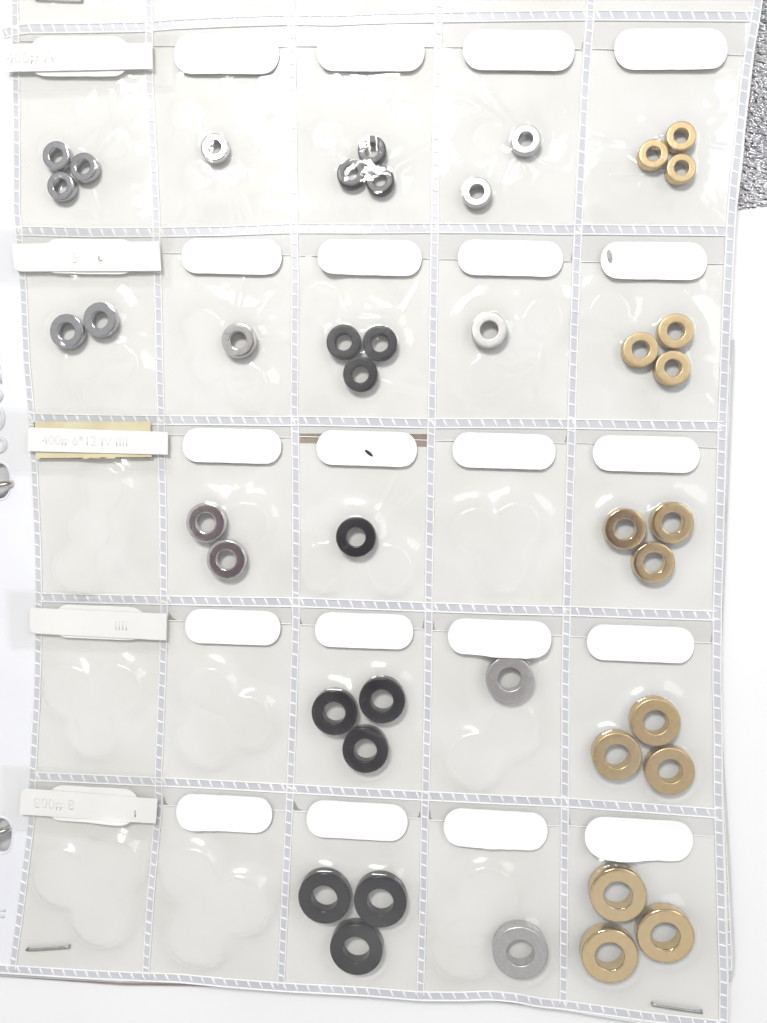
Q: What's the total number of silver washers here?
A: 14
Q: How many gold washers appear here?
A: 15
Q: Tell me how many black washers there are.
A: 13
